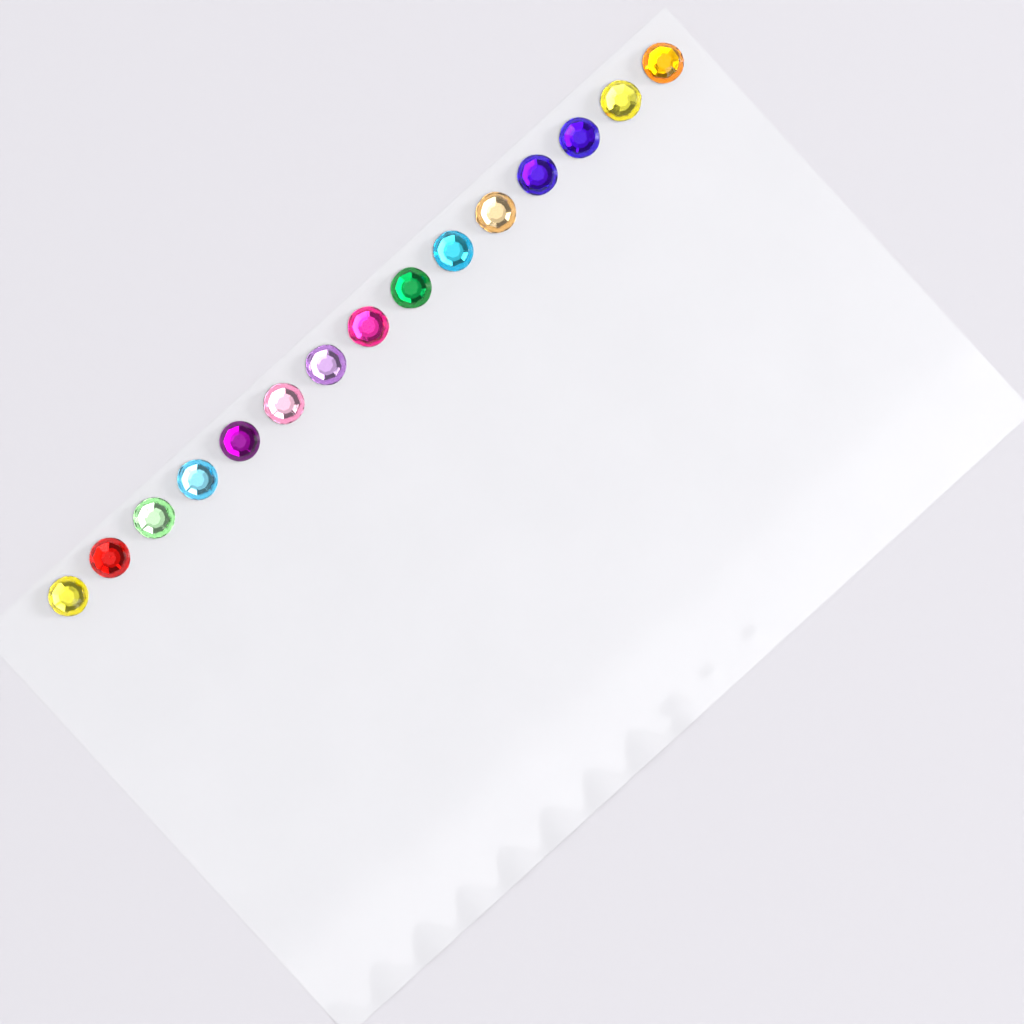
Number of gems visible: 15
